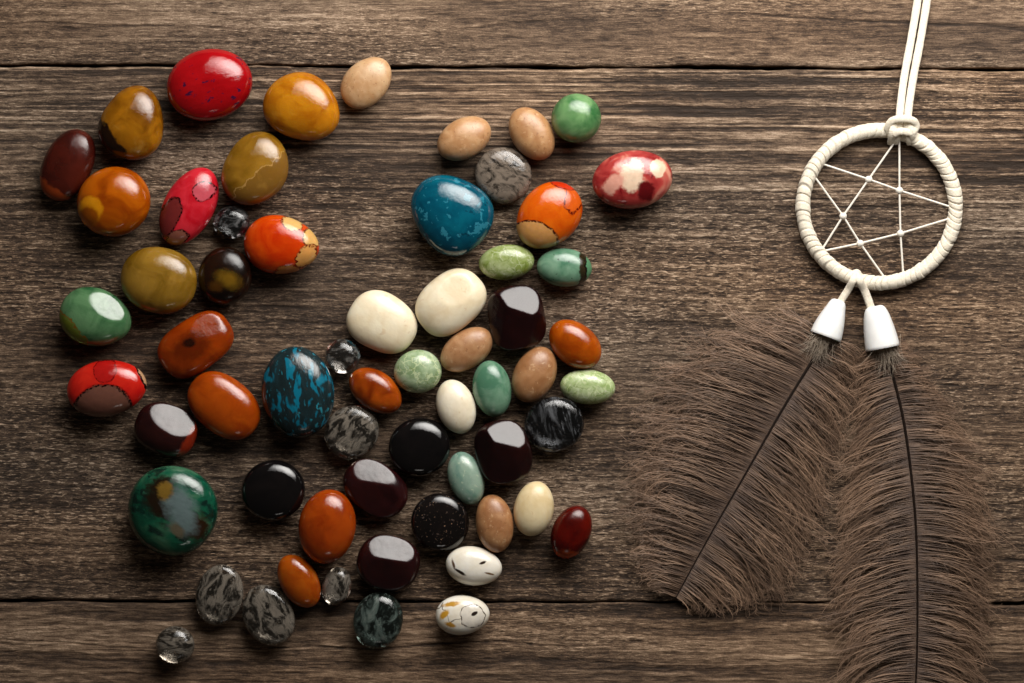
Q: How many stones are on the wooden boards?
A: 61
